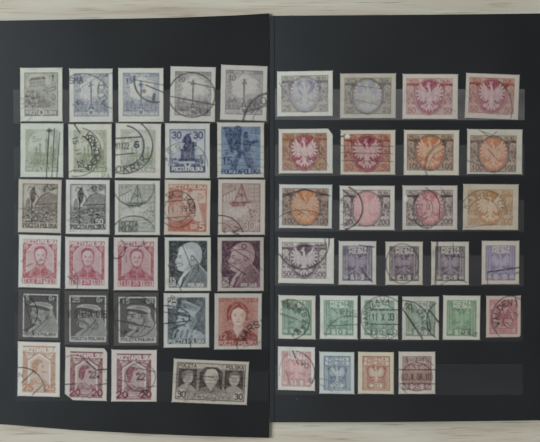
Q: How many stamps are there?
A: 56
